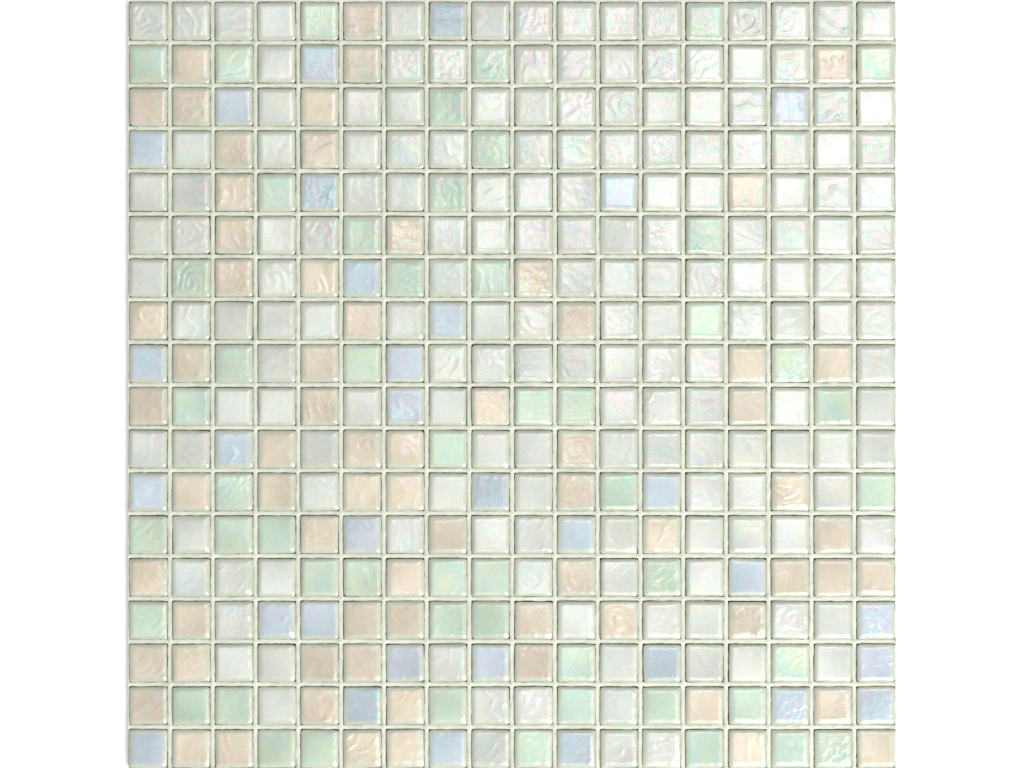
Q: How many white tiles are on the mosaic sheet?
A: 171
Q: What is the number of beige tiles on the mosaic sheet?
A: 69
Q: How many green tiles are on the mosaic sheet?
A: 52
